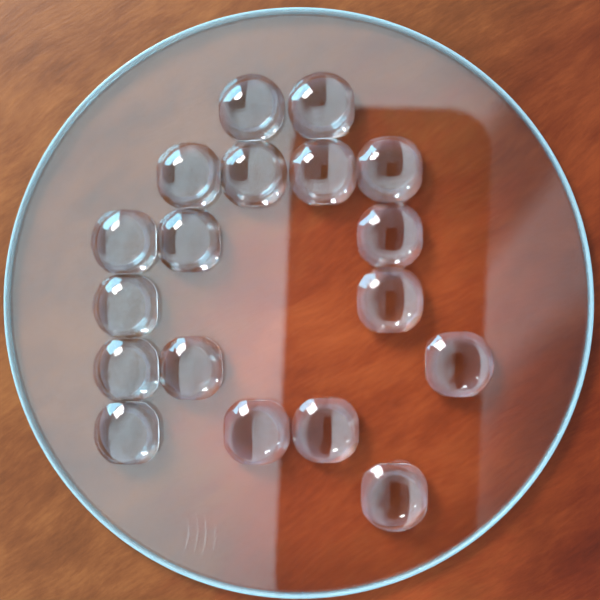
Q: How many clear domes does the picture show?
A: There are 18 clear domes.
